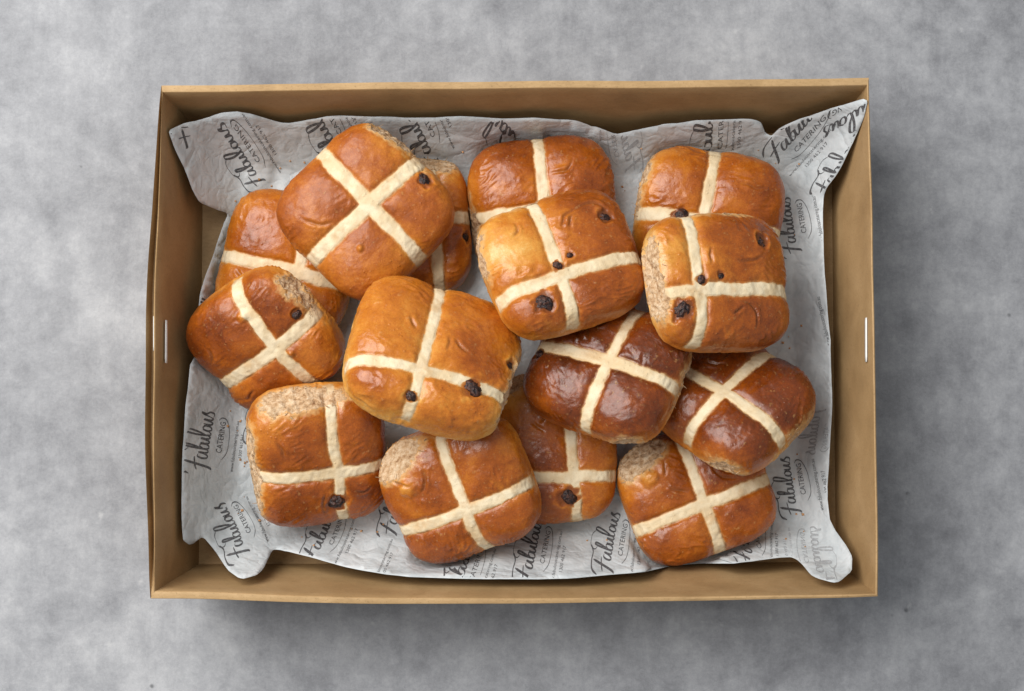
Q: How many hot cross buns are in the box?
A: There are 15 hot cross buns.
